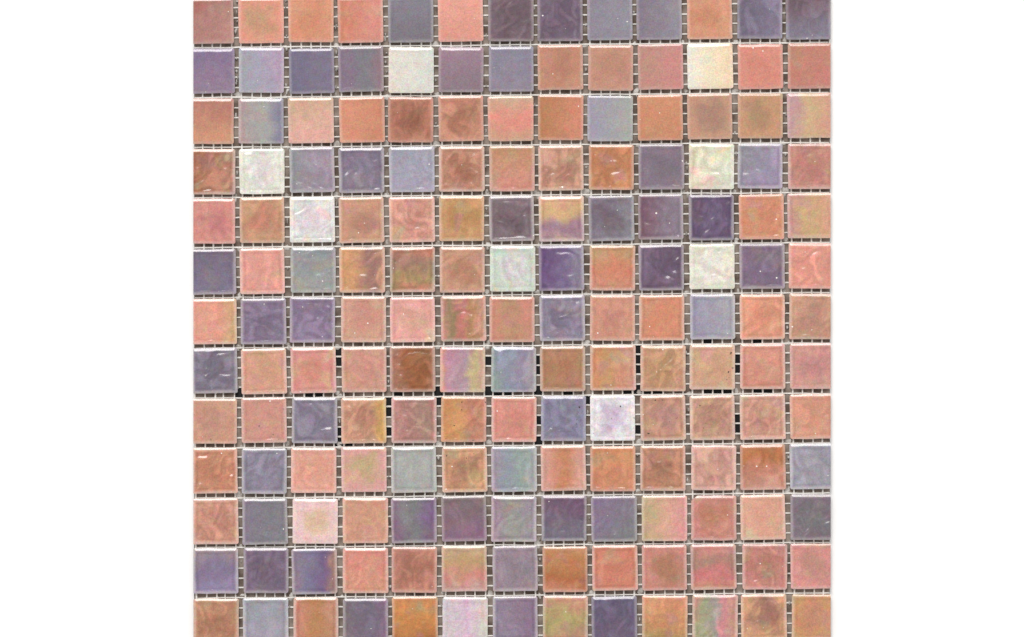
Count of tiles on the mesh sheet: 169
